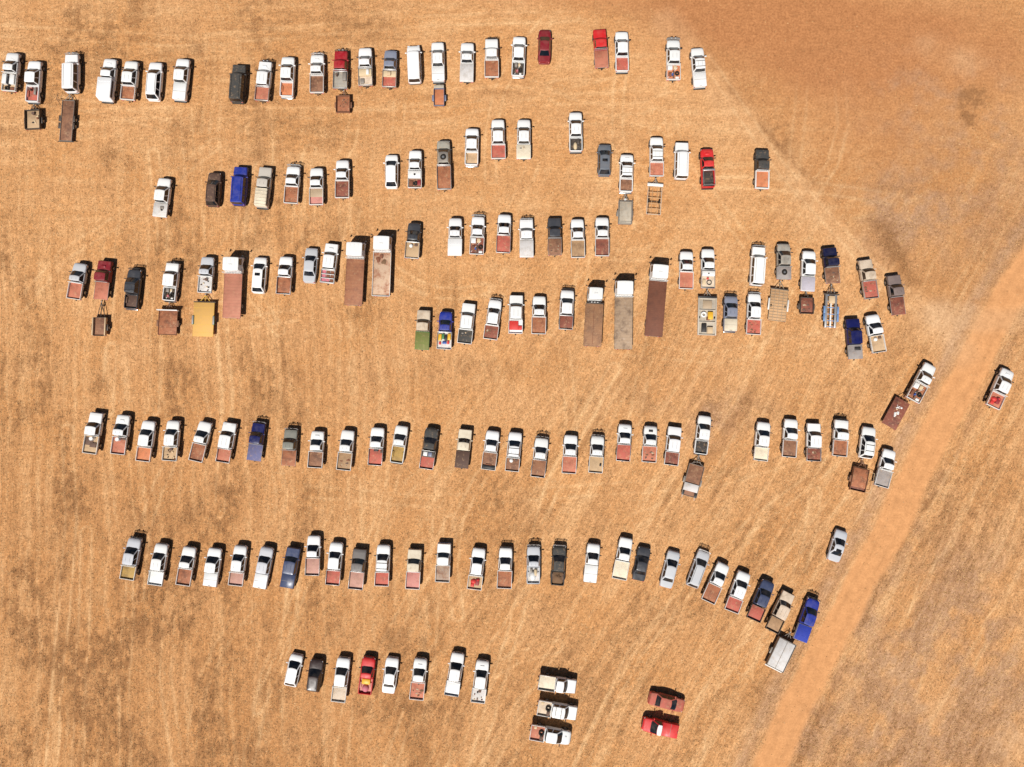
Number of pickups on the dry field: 130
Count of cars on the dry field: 22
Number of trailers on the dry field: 17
